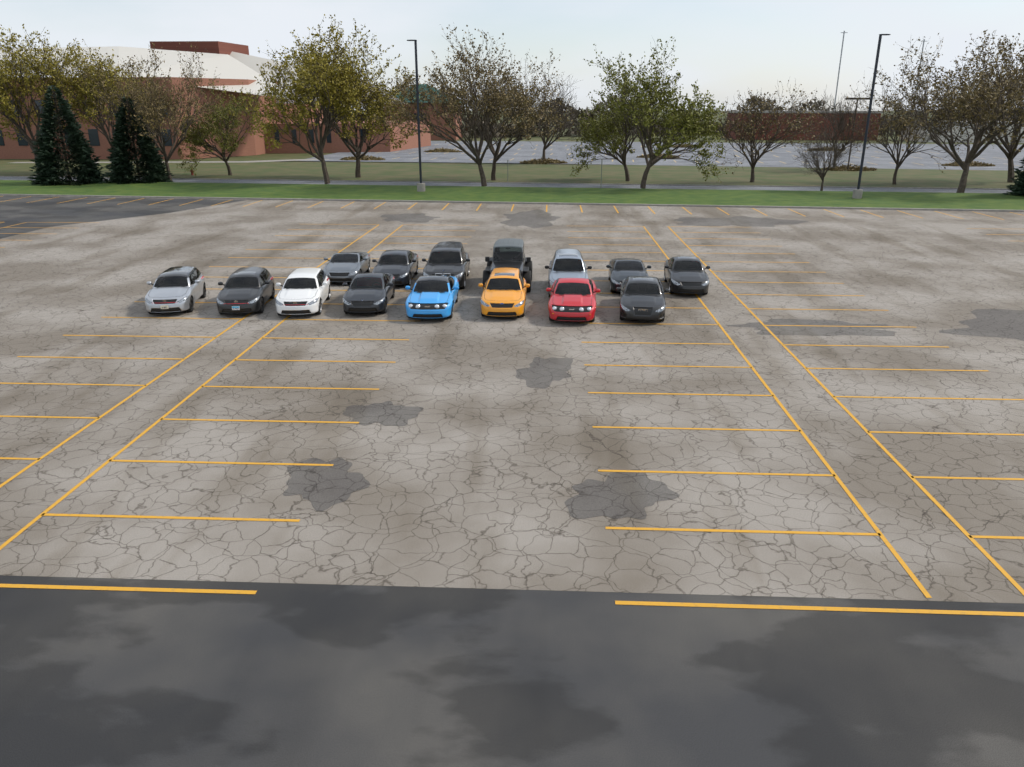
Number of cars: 15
